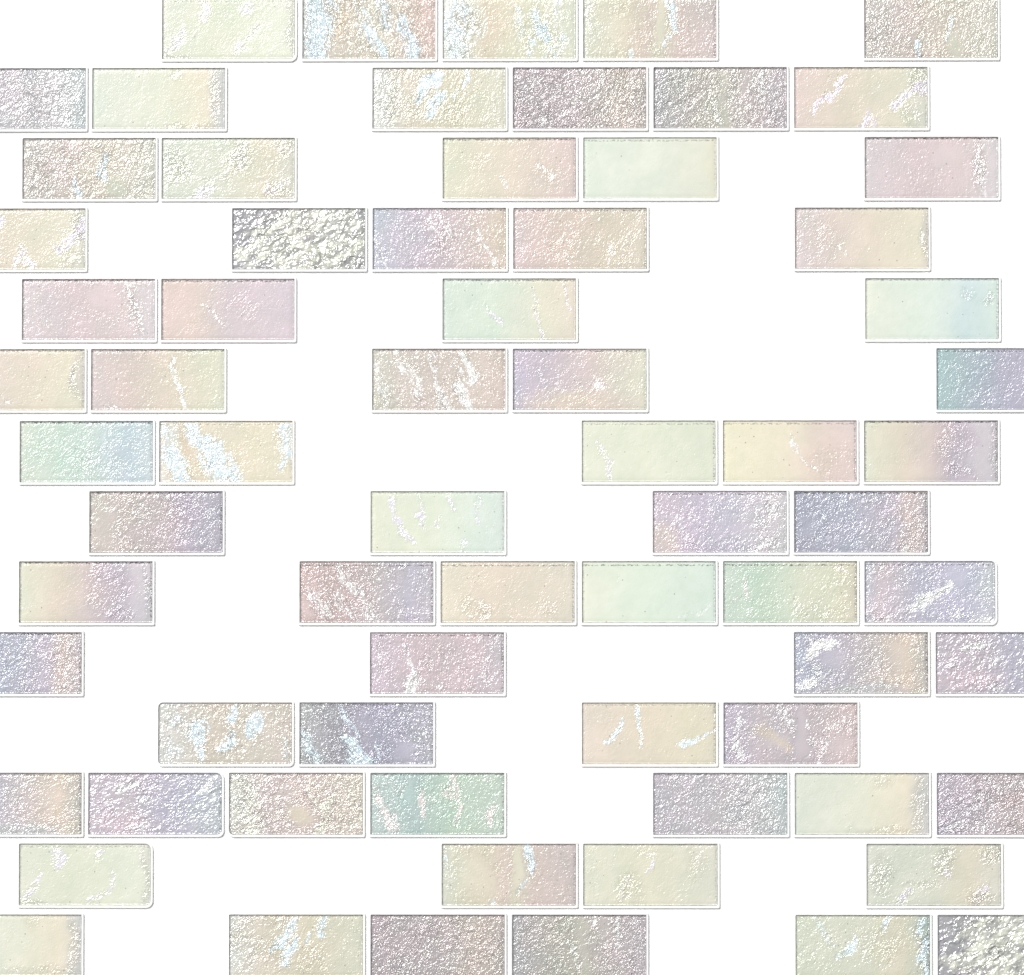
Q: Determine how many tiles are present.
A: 70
